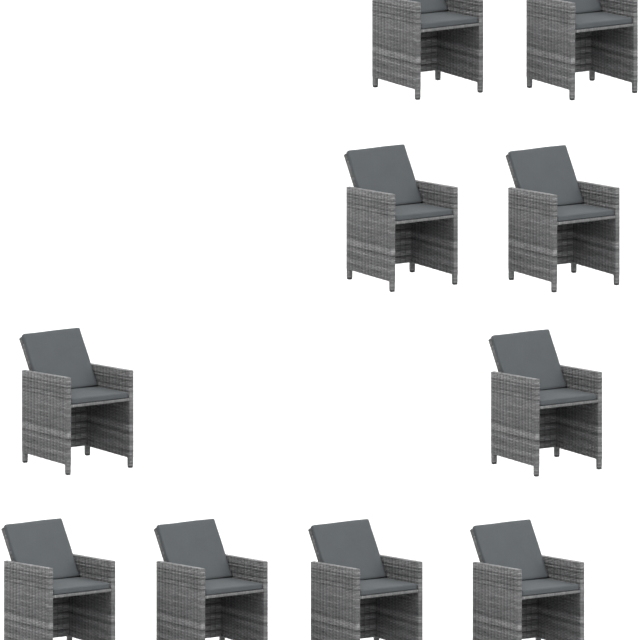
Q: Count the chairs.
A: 10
